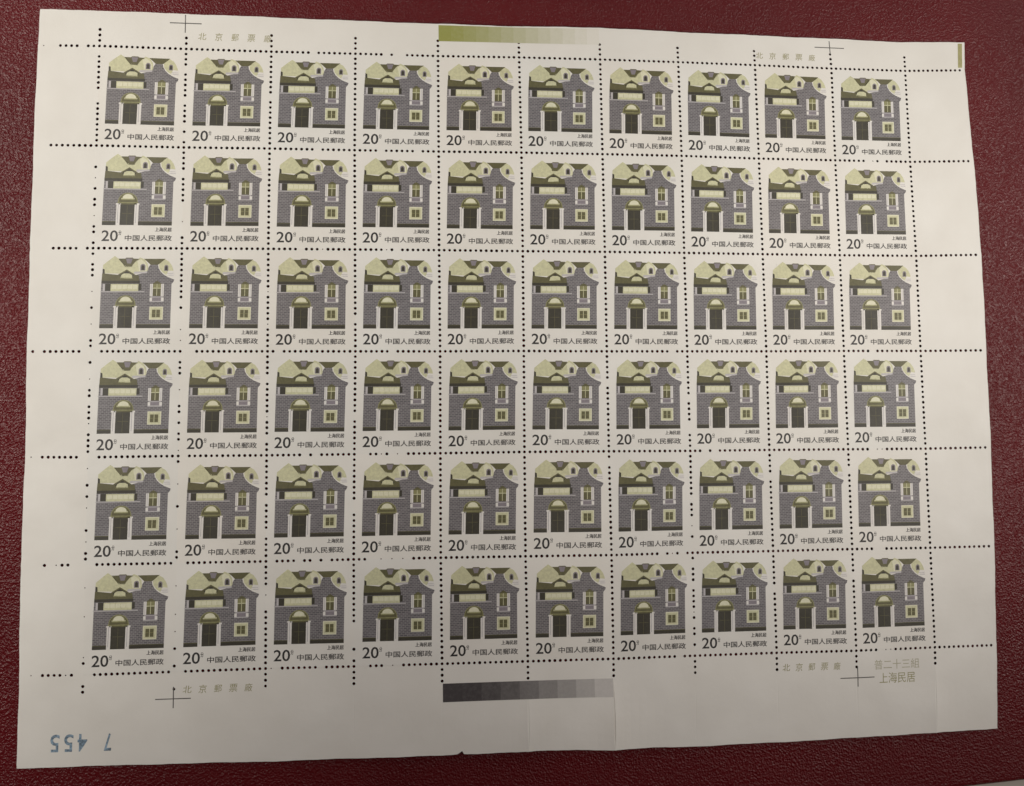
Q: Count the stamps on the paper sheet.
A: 60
